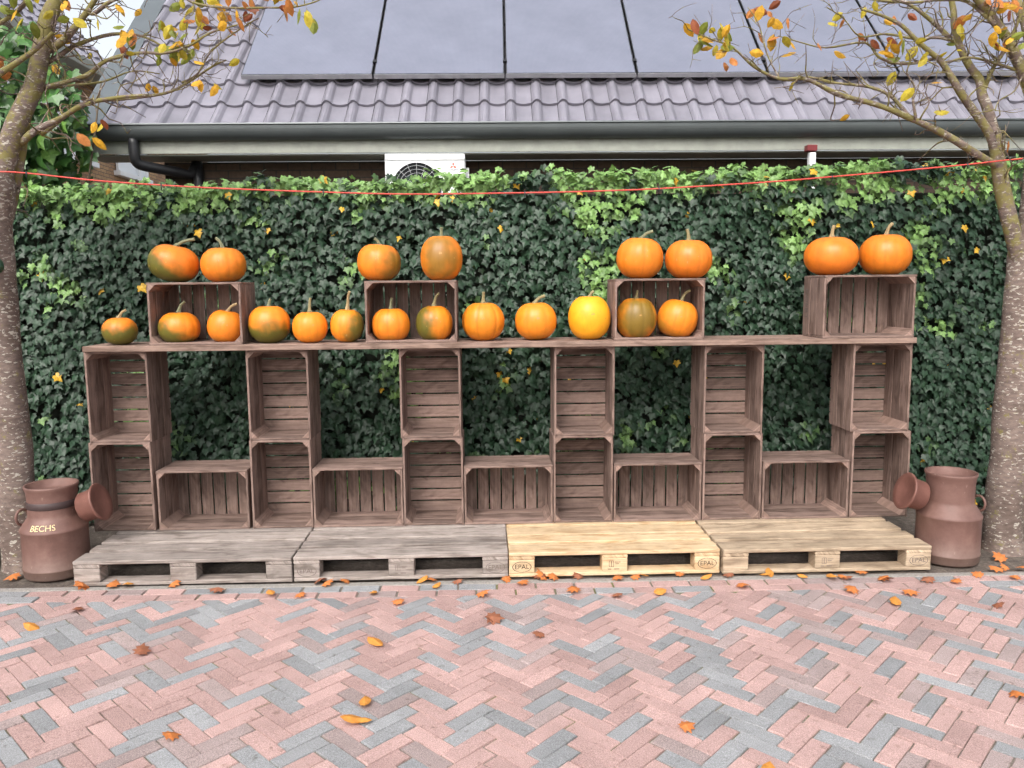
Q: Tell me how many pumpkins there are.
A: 21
